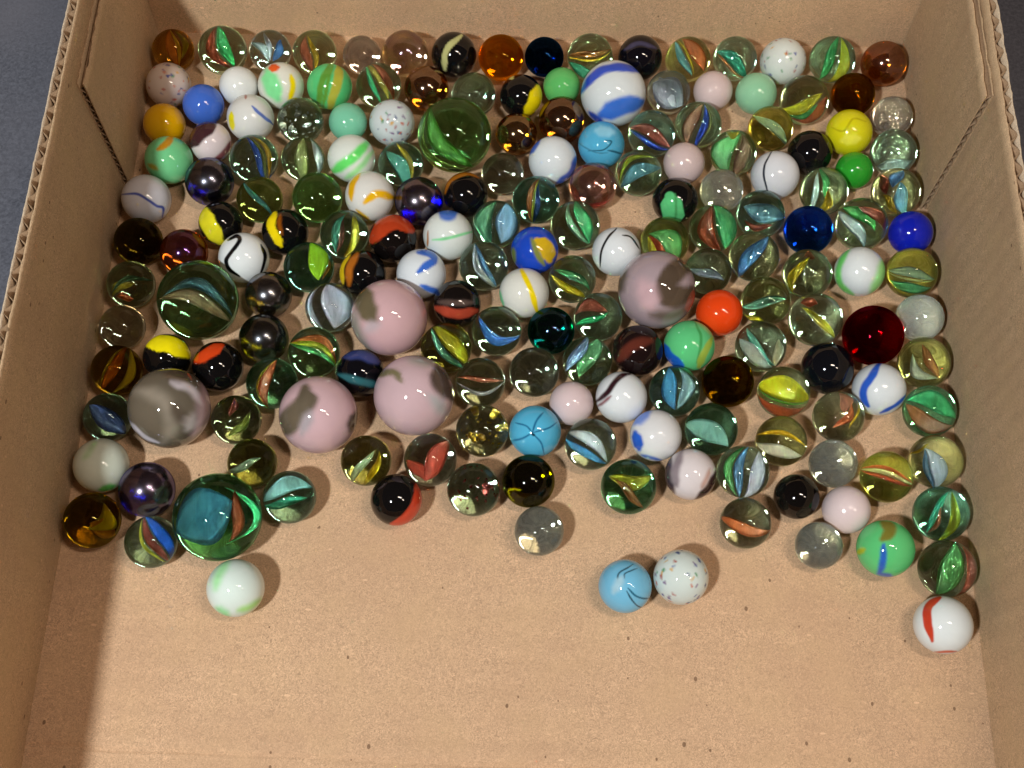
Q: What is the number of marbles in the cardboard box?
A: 184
